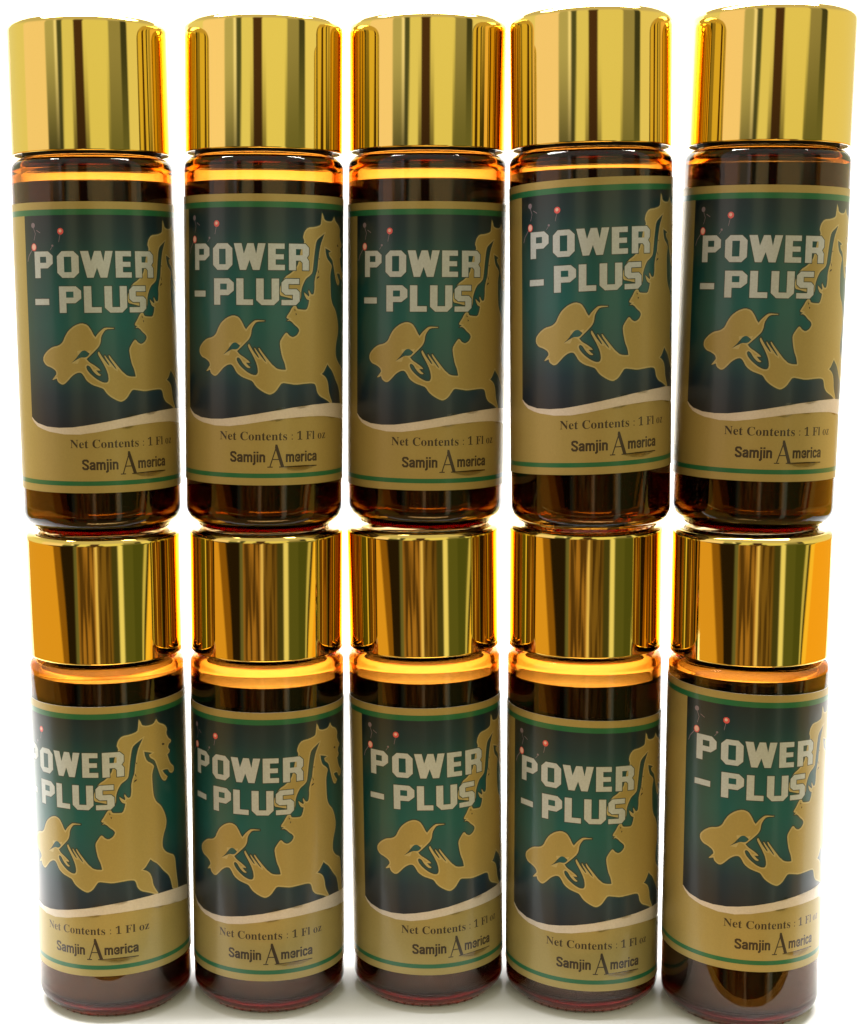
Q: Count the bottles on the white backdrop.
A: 10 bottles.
